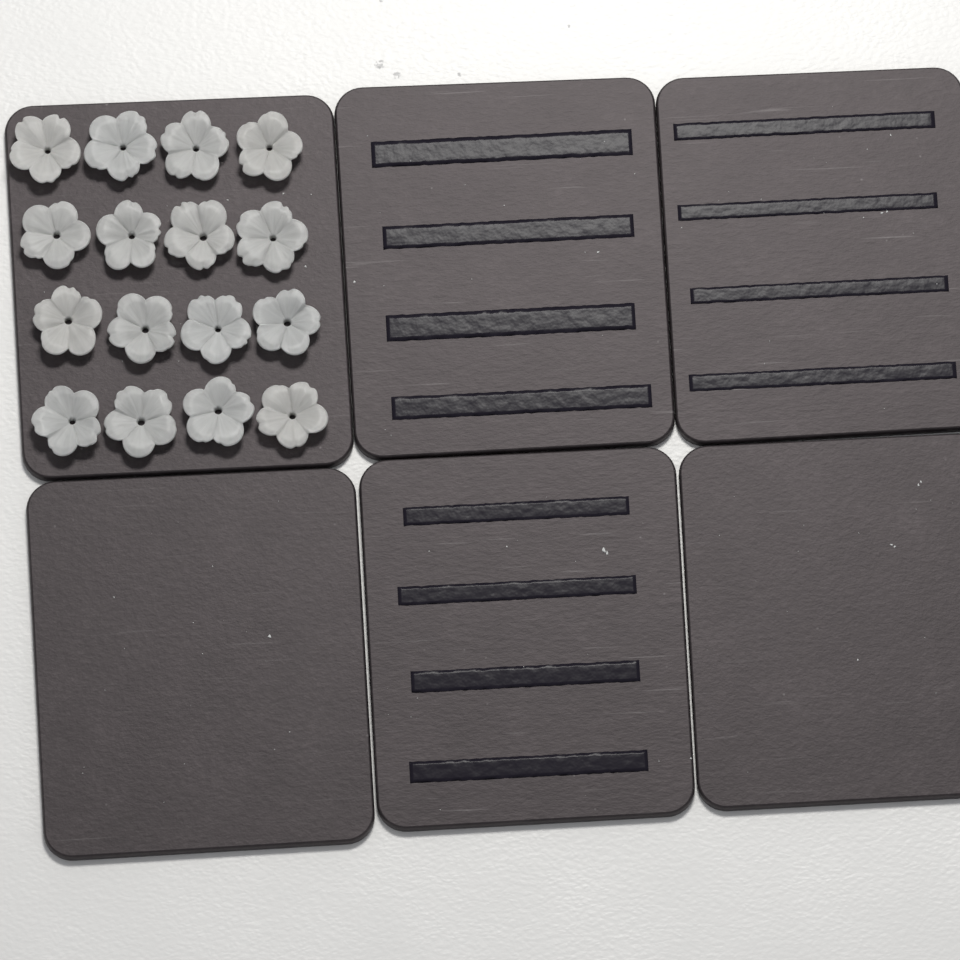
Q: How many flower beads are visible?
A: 16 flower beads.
